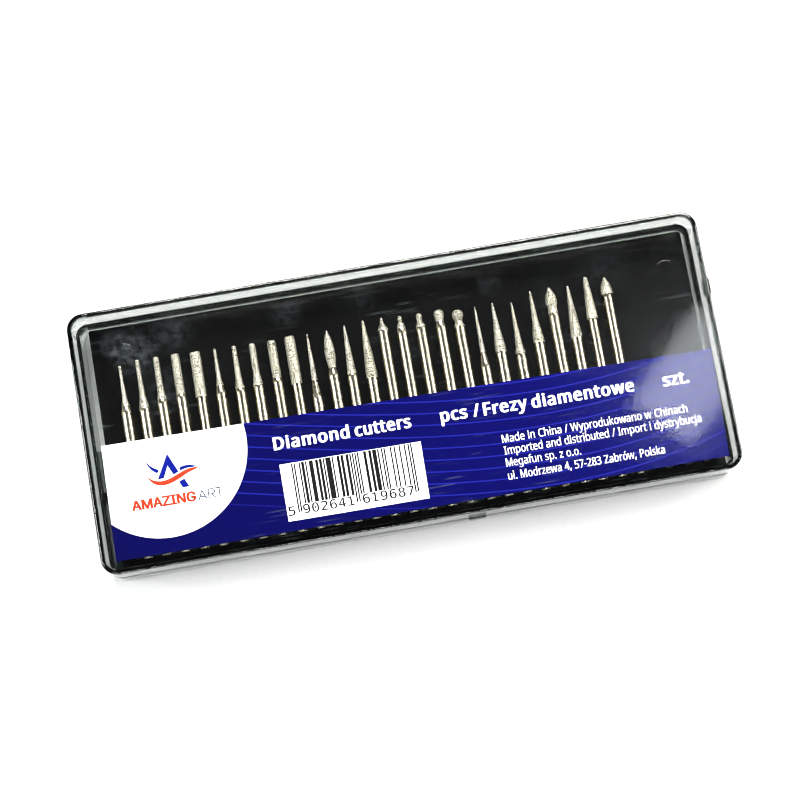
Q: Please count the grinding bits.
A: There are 27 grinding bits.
